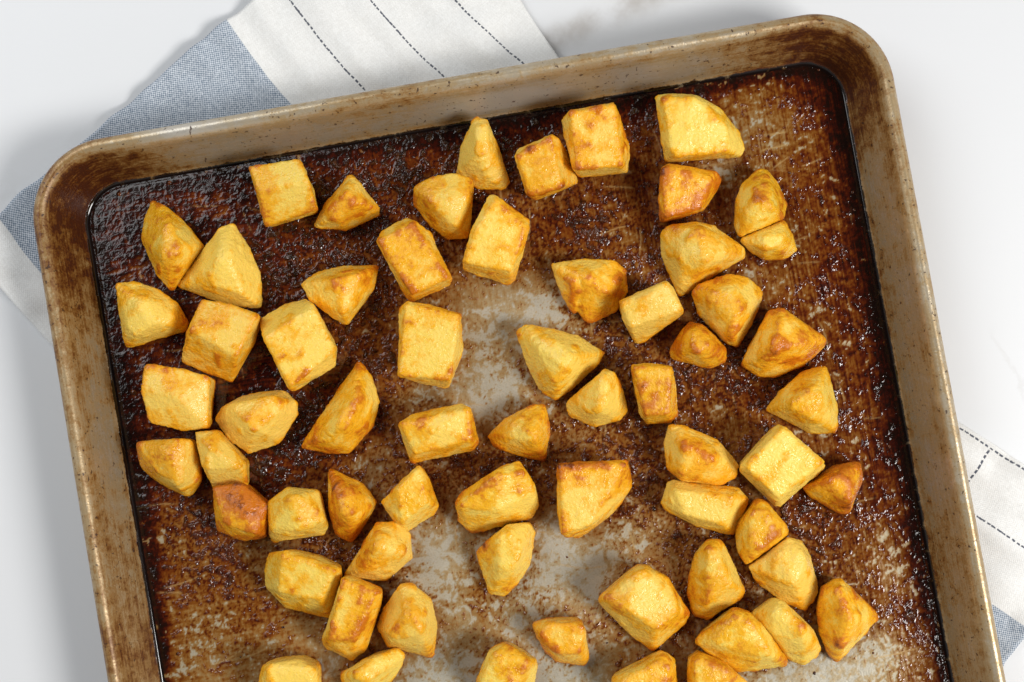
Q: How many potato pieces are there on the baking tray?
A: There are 64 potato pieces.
